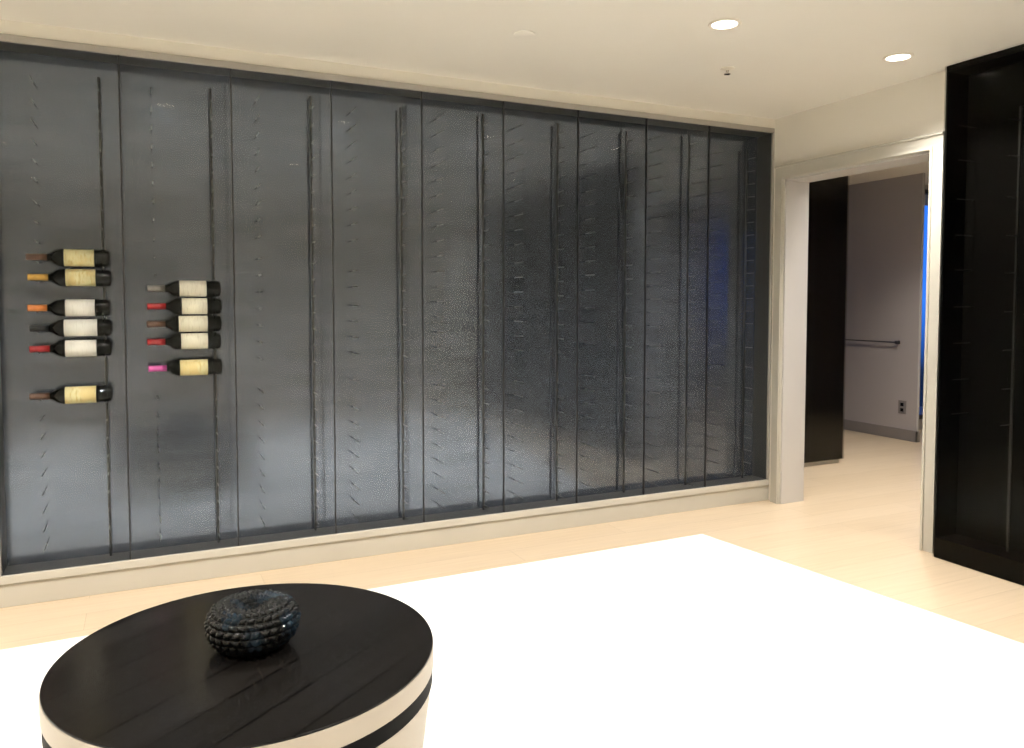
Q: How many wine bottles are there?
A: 11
